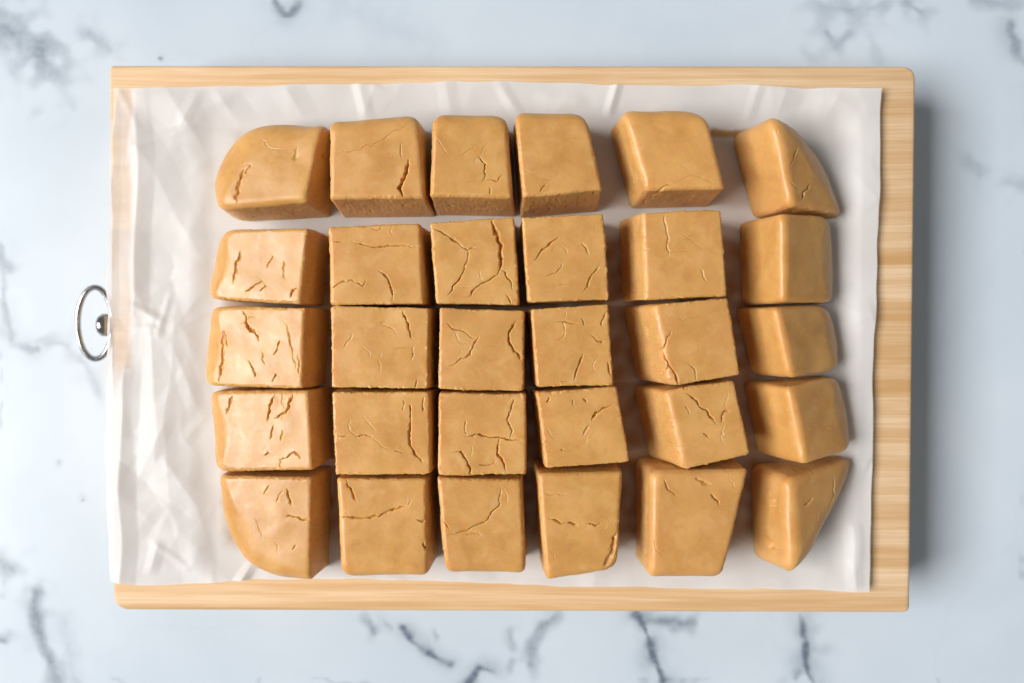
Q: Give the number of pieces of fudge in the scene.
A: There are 30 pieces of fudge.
